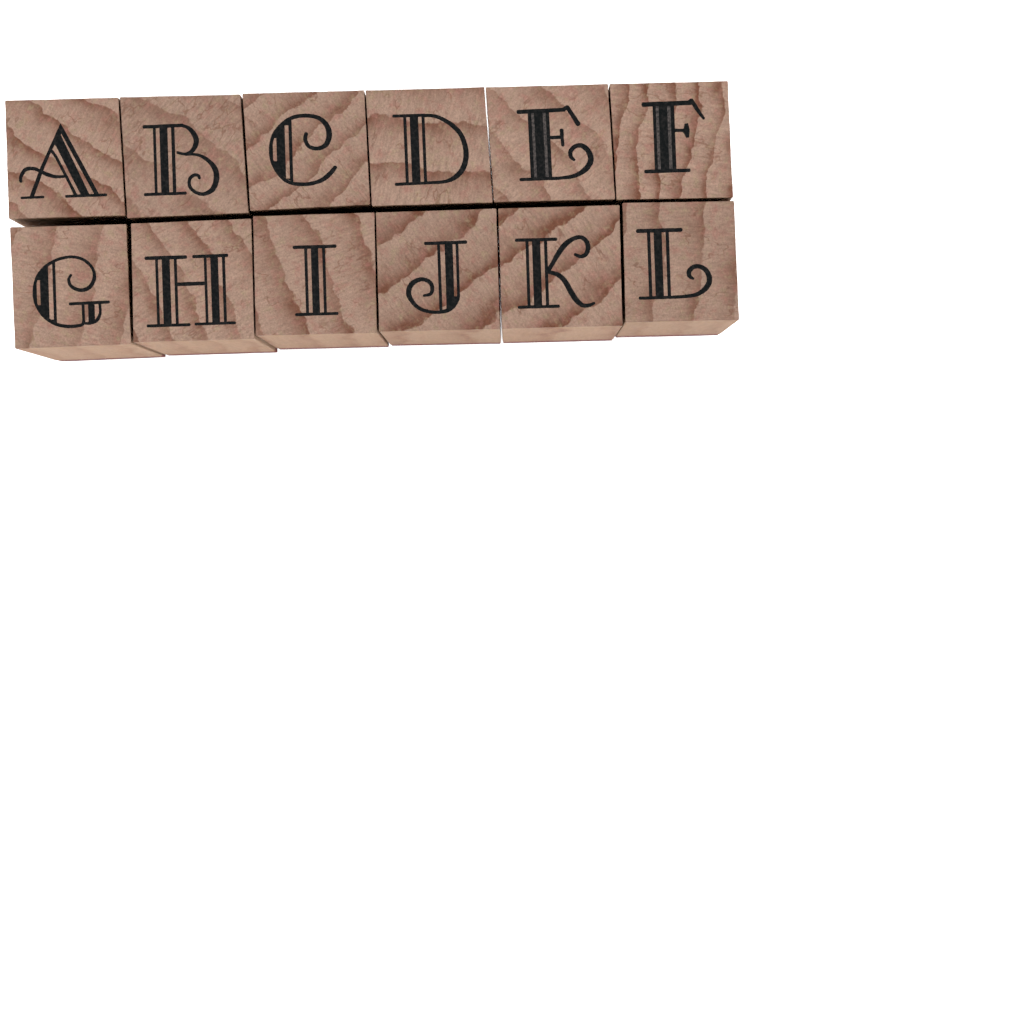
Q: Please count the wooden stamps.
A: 12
